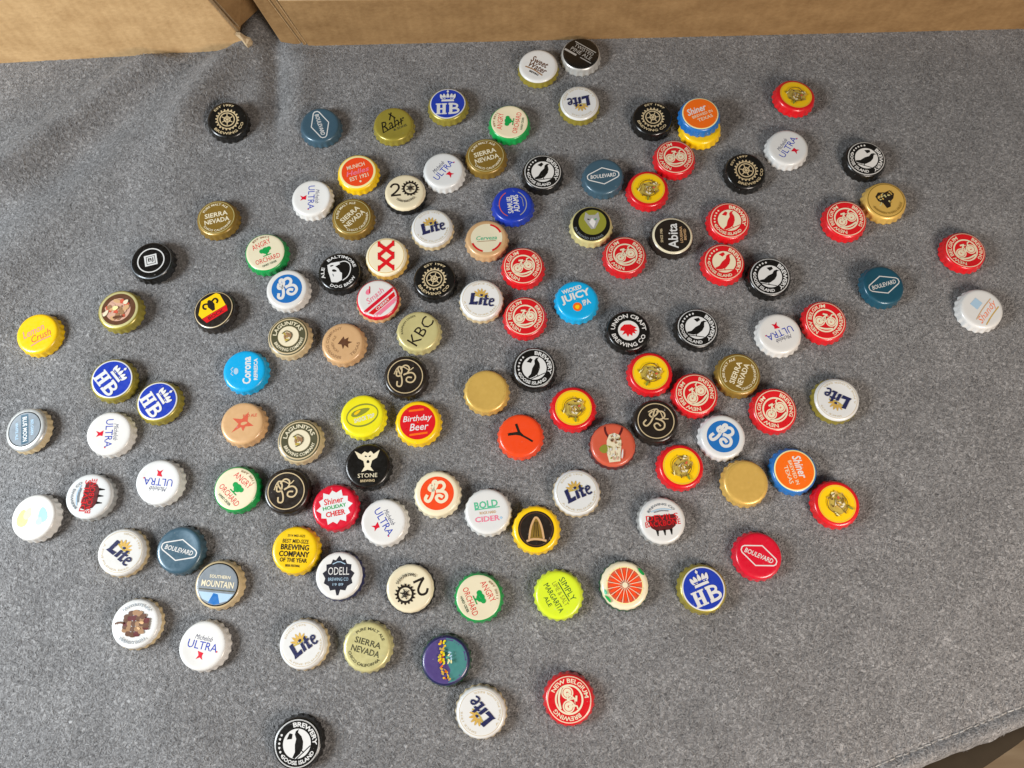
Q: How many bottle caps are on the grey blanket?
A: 119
